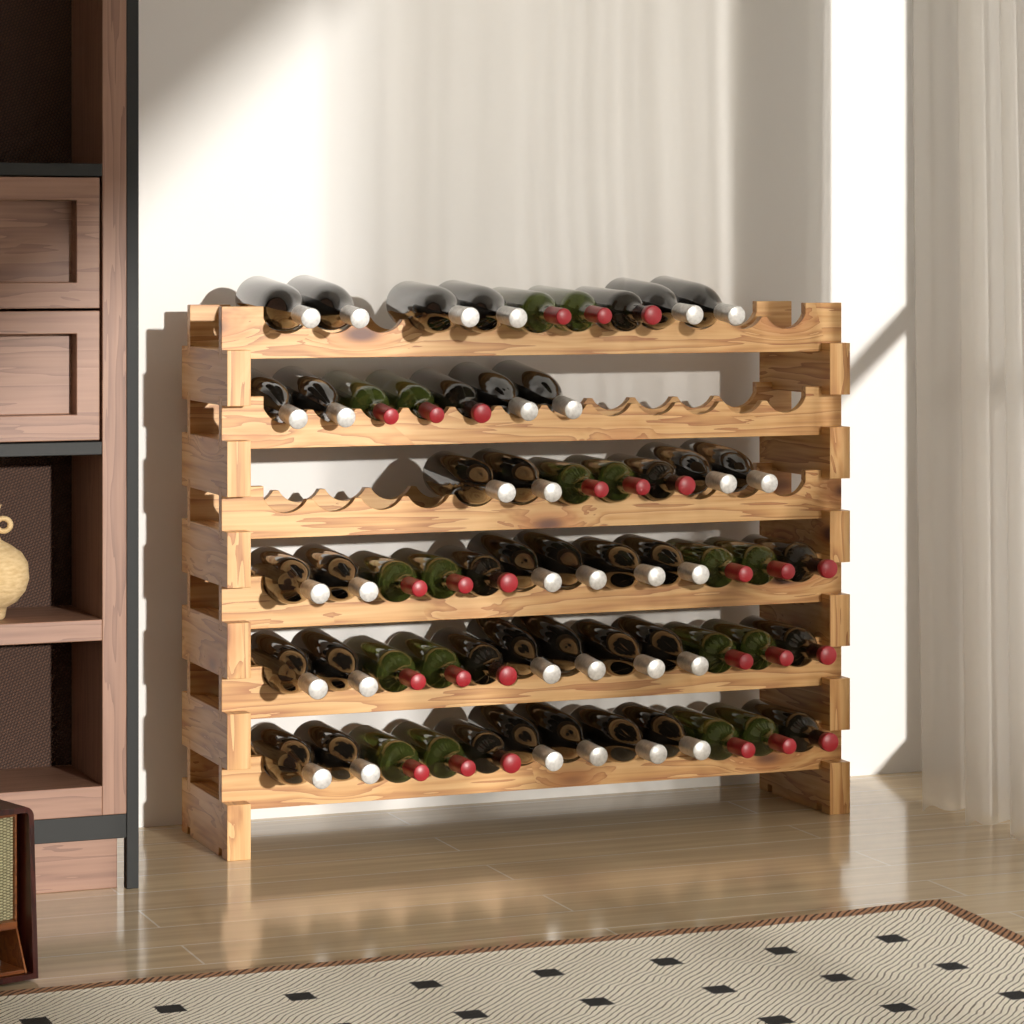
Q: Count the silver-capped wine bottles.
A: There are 32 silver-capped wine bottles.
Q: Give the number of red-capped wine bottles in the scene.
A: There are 27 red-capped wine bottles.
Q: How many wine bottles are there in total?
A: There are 59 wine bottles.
